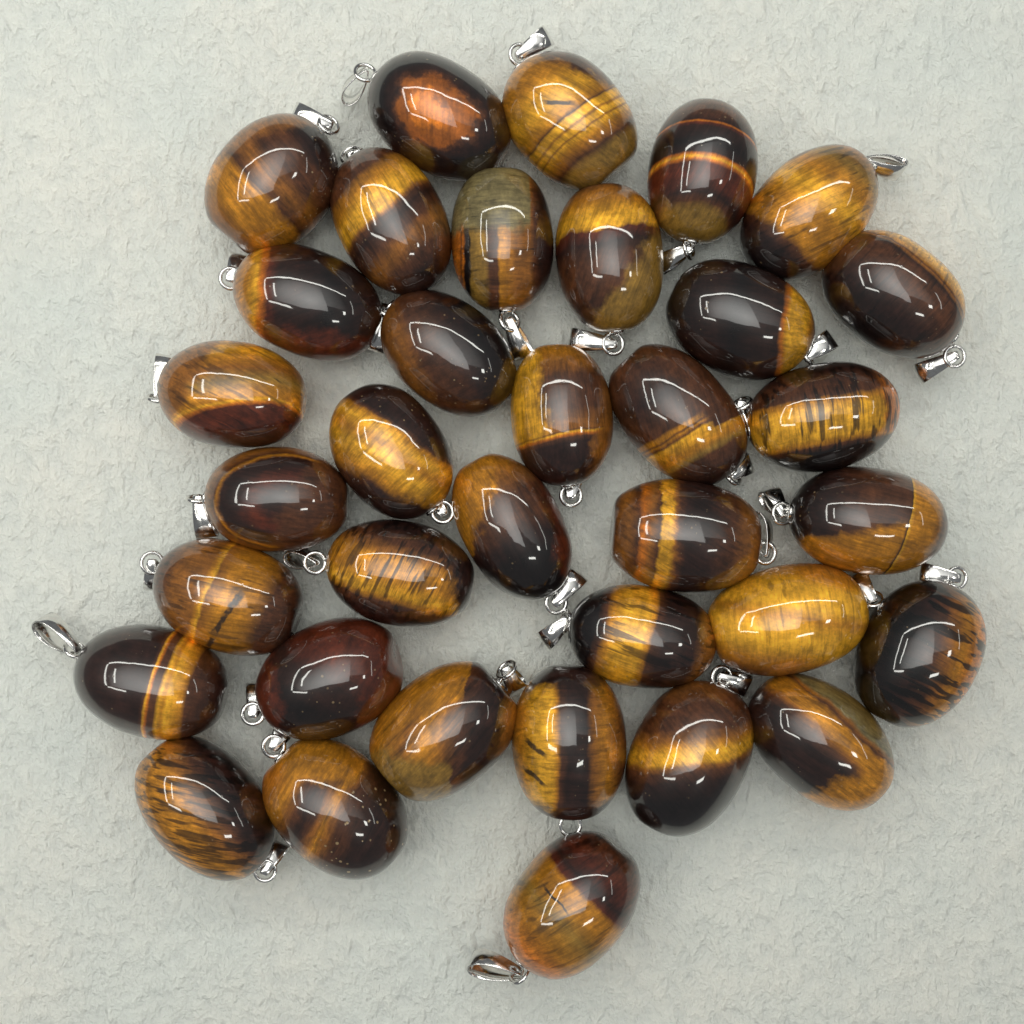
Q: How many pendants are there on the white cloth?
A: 35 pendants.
